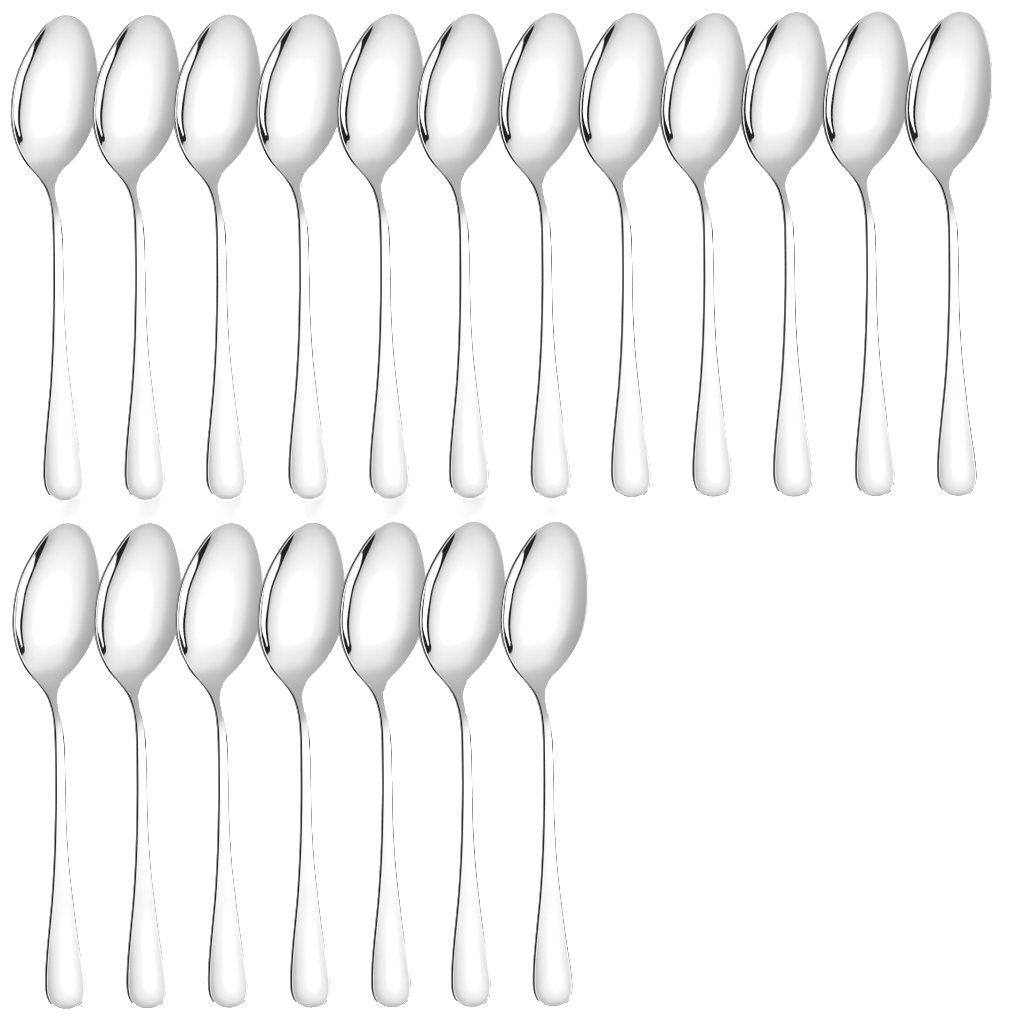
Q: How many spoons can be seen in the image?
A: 19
